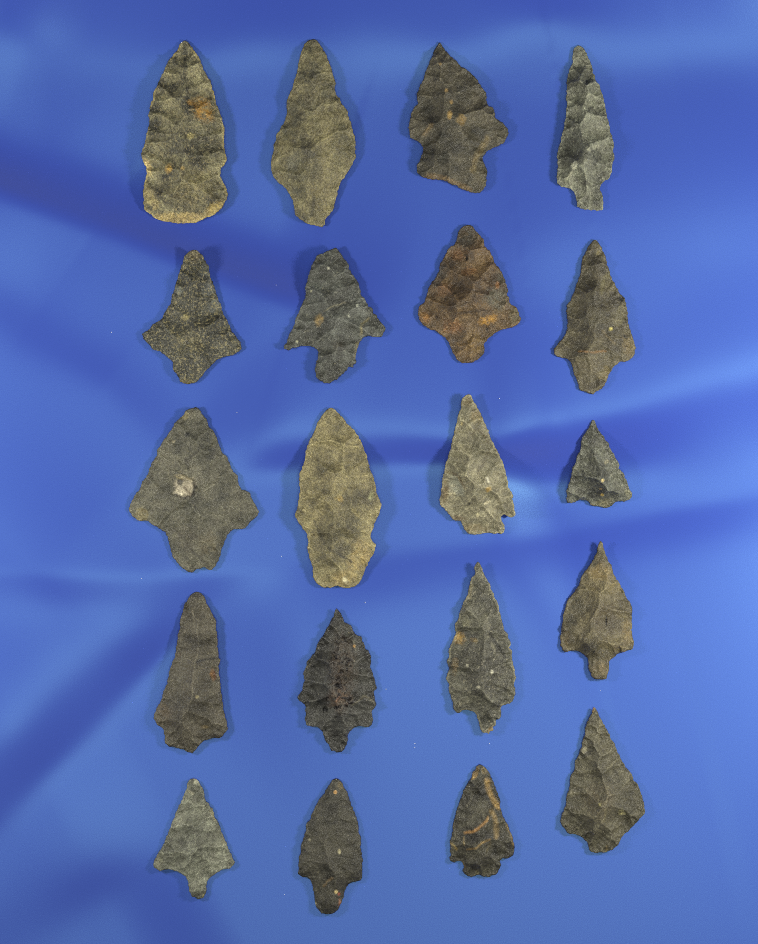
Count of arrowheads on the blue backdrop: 20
